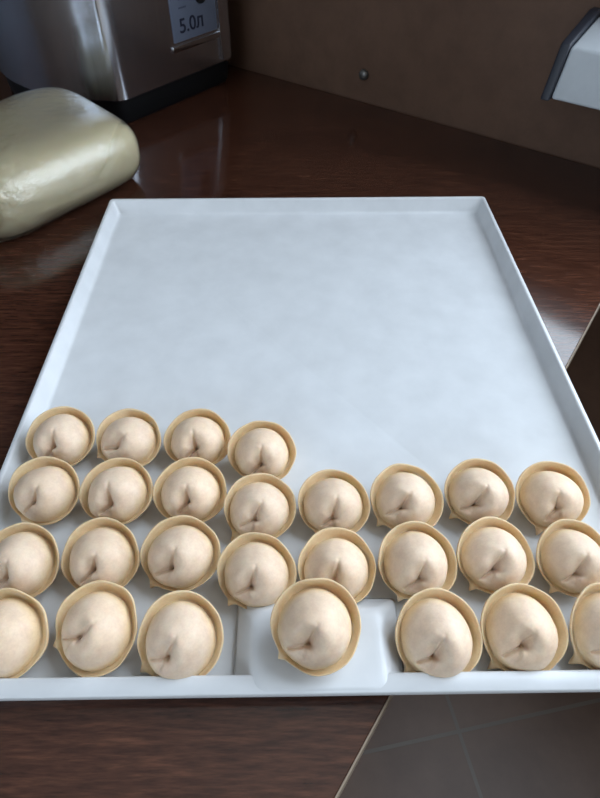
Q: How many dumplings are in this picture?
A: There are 27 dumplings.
